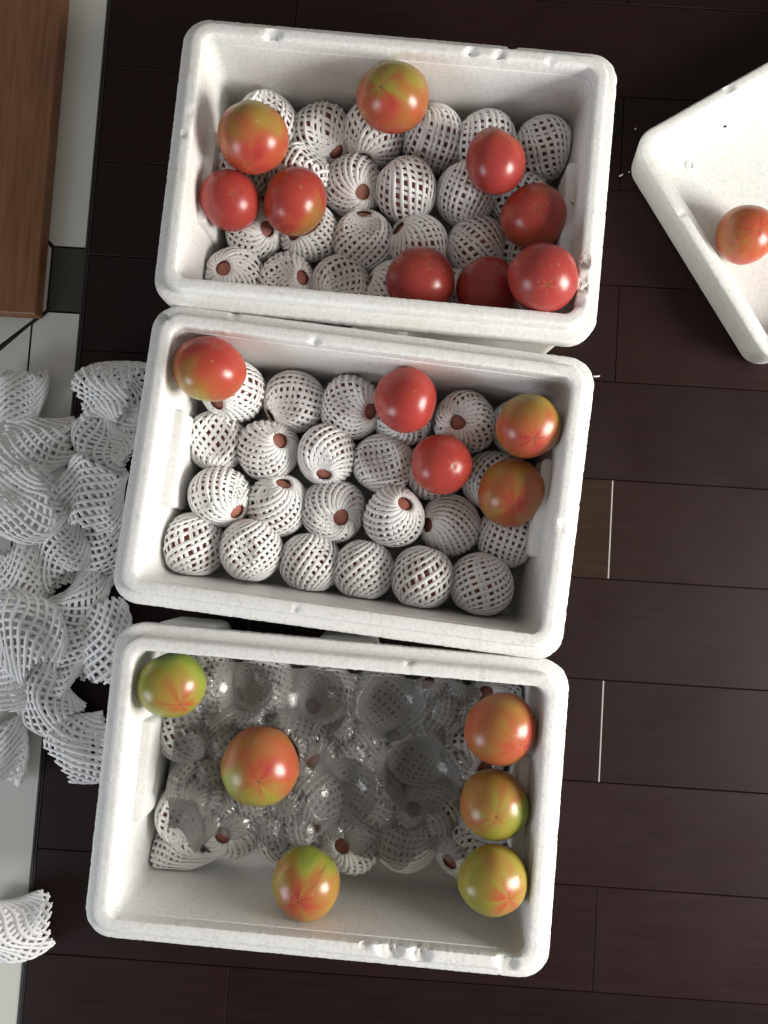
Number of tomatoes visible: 21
